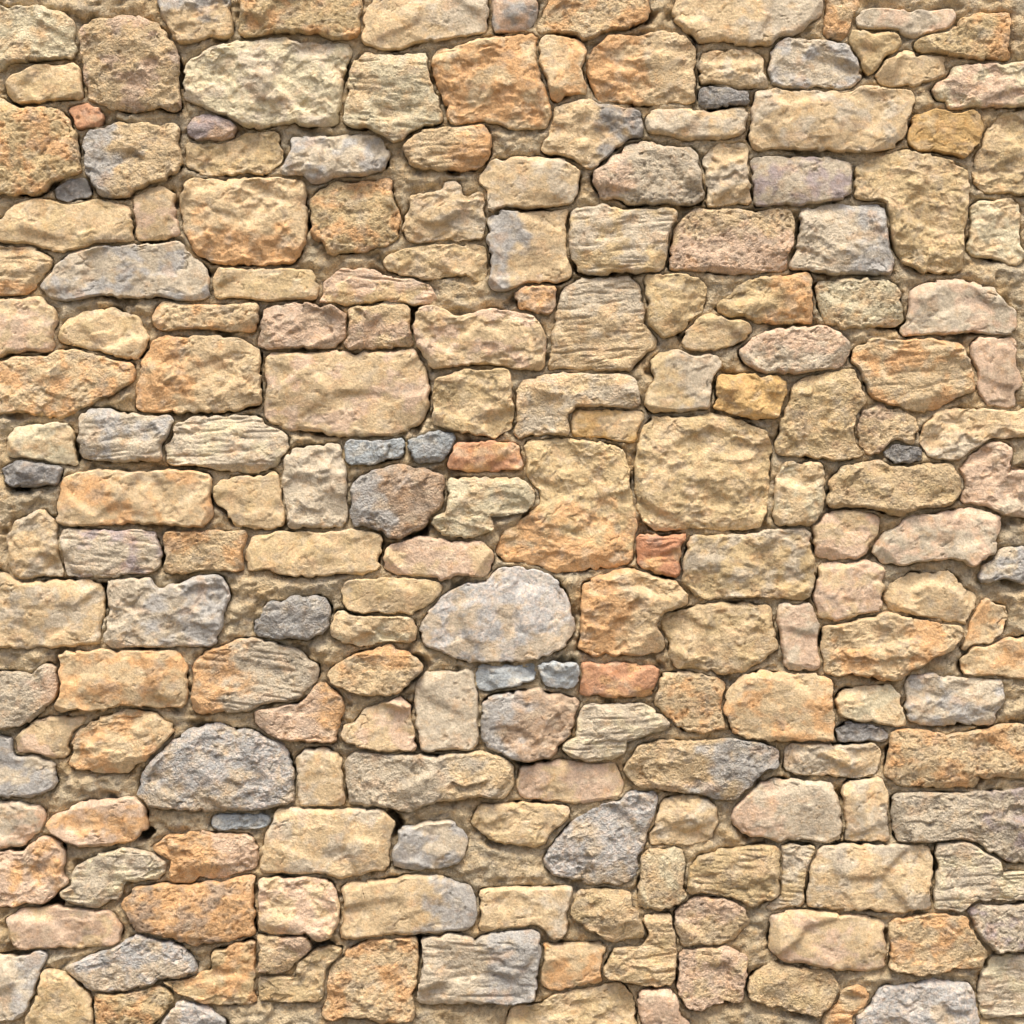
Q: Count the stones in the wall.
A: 200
